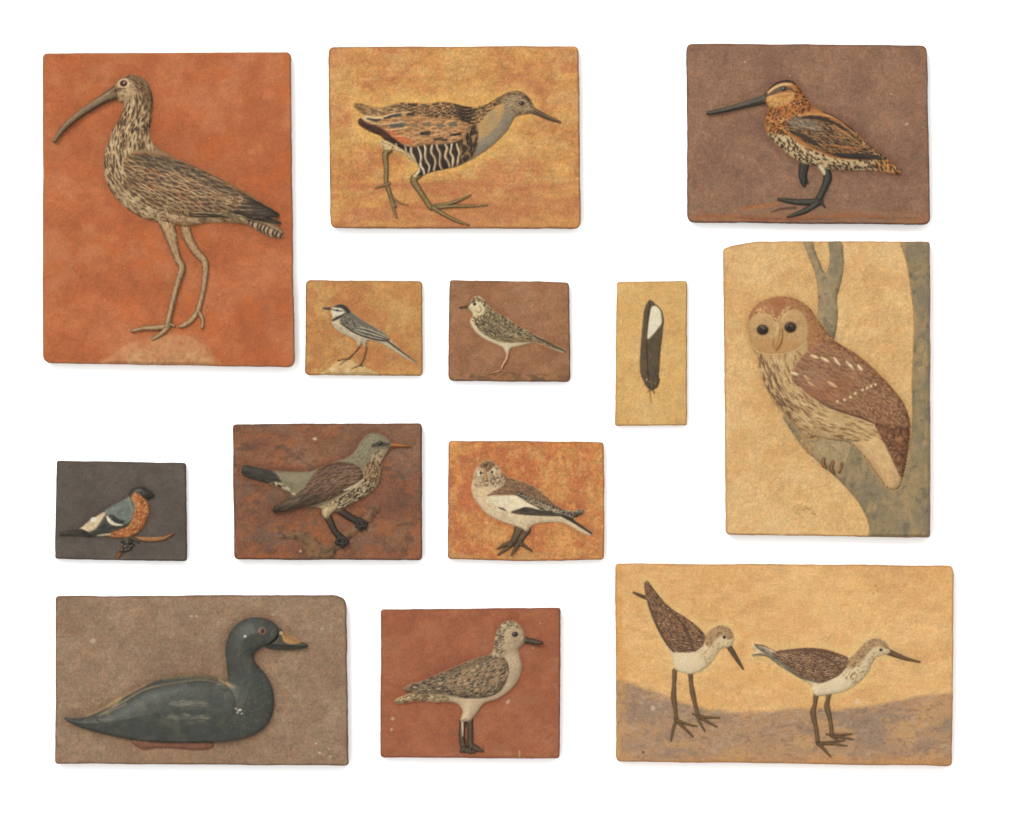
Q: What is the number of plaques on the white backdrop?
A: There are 13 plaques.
